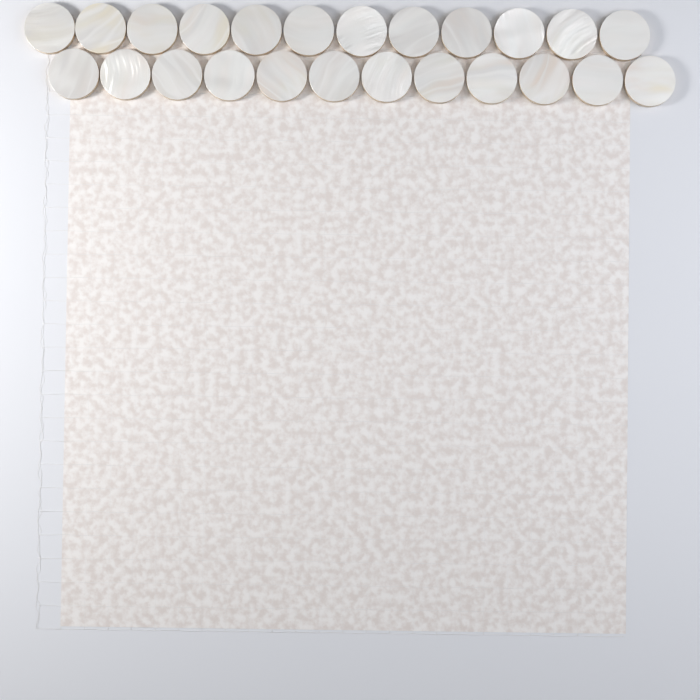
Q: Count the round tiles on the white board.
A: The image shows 24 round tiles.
